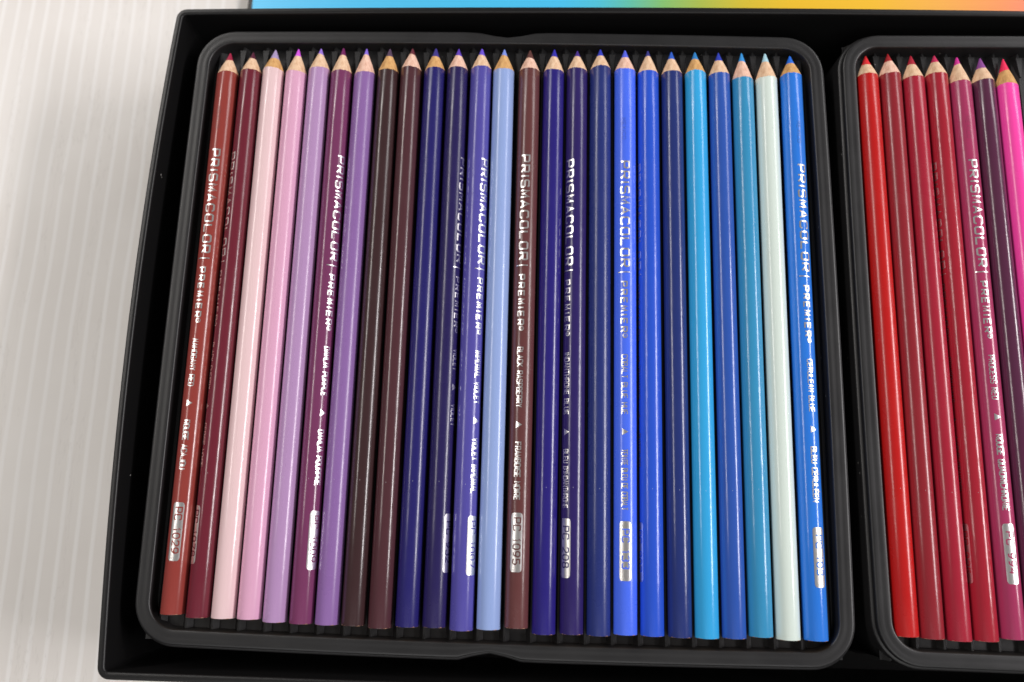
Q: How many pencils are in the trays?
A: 32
